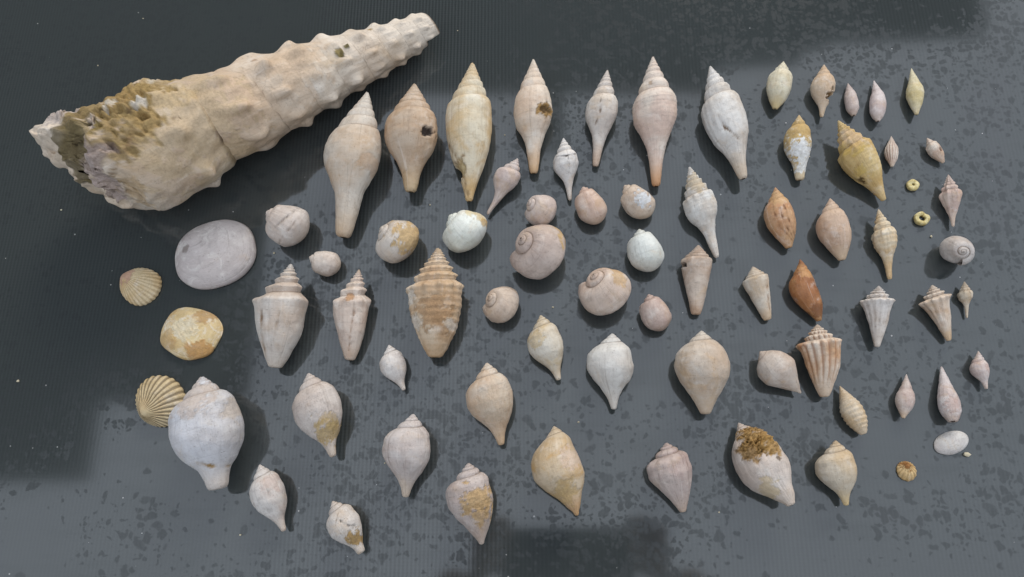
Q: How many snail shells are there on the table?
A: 67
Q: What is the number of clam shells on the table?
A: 6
